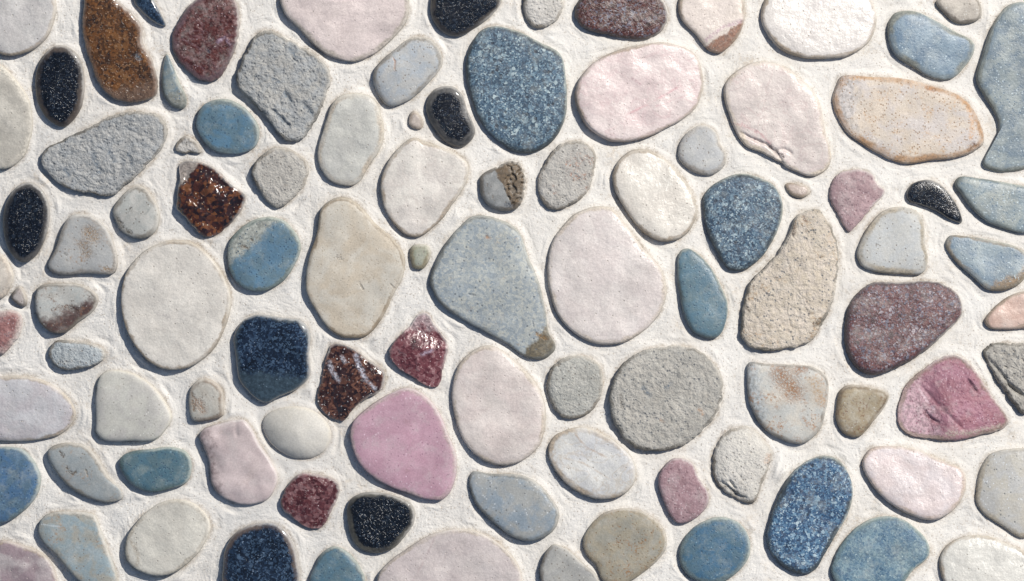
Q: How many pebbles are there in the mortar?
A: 99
